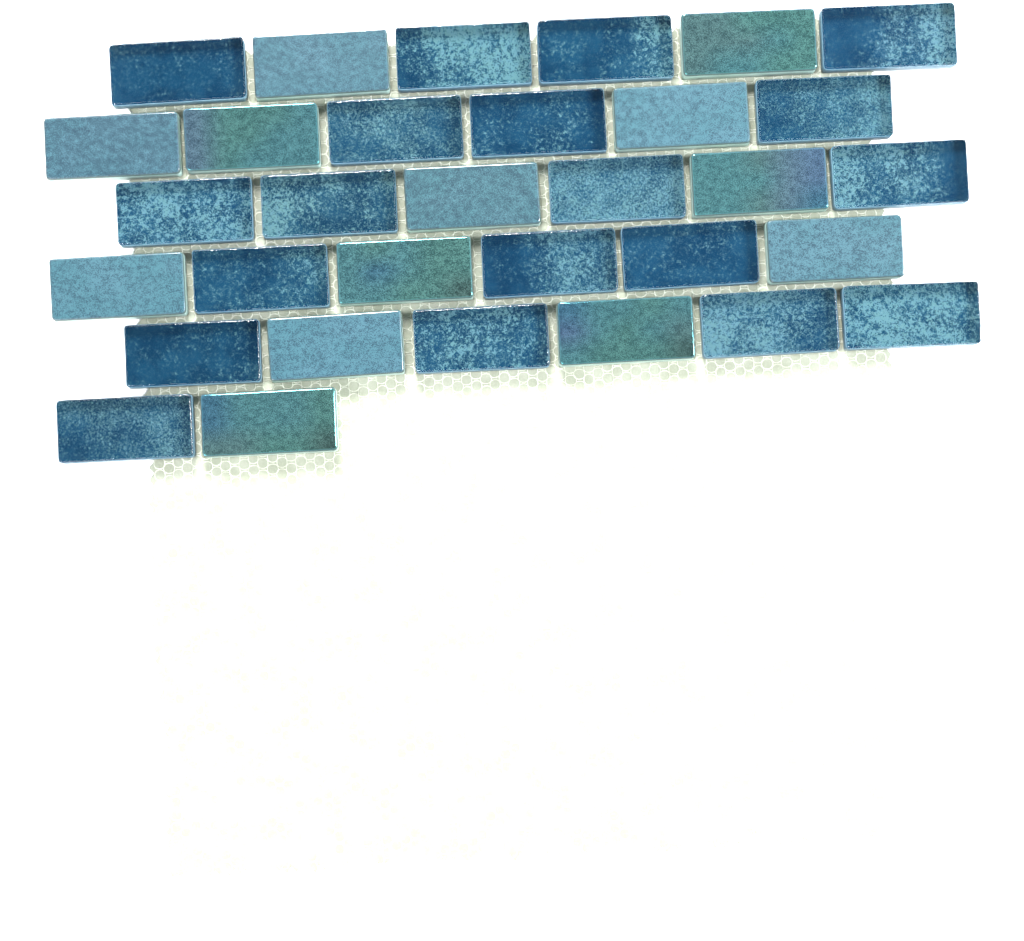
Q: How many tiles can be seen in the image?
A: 32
